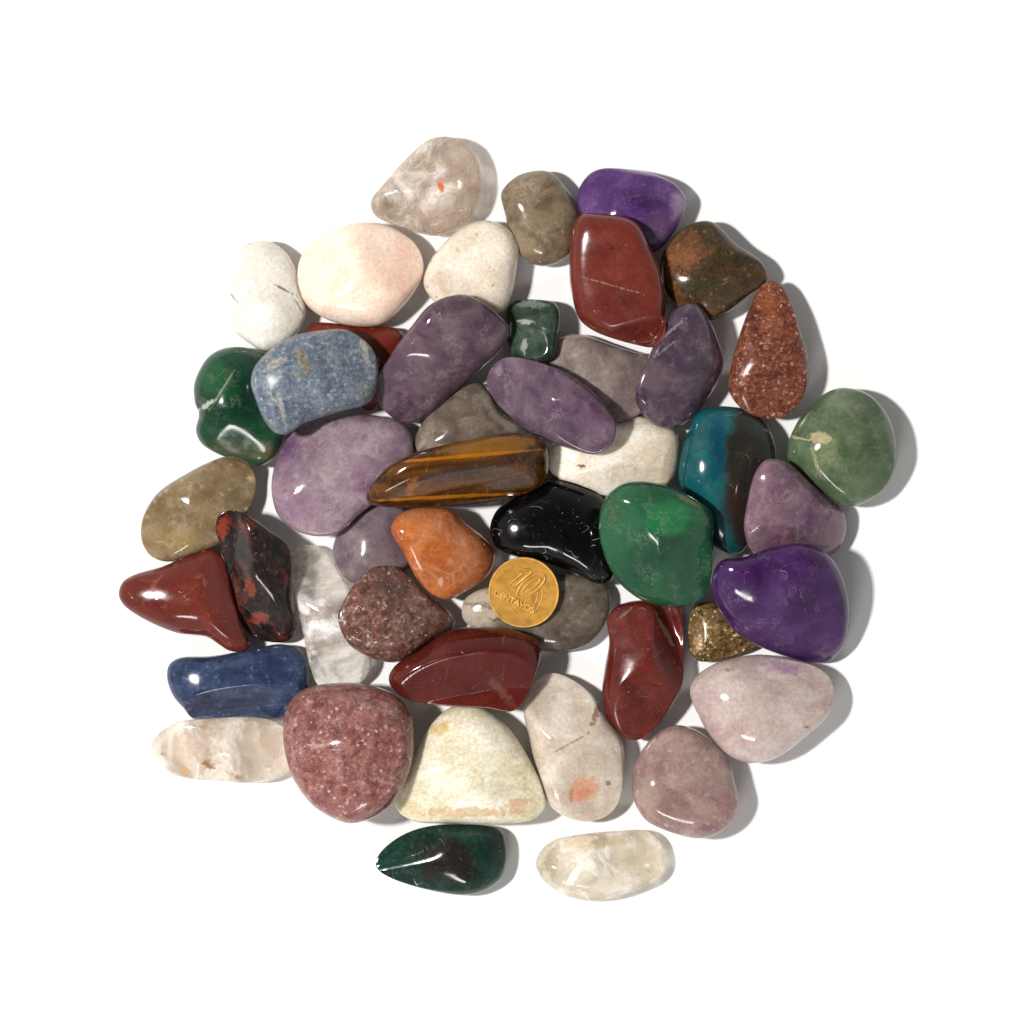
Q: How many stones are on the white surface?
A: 47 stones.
